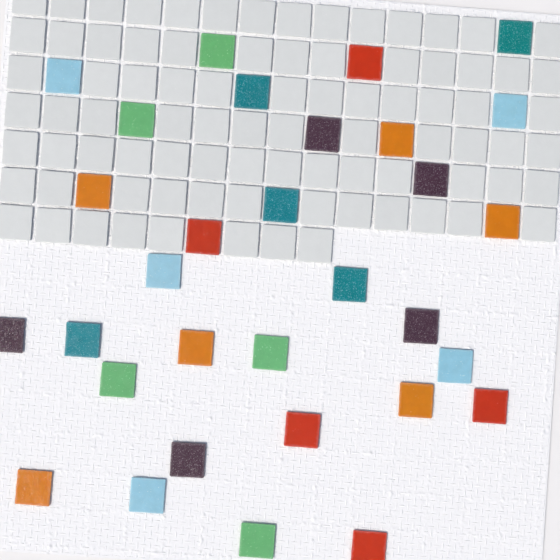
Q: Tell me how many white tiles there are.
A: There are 85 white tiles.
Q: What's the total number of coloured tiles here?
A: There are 31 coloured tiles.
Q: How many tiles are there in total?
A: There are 116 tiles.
